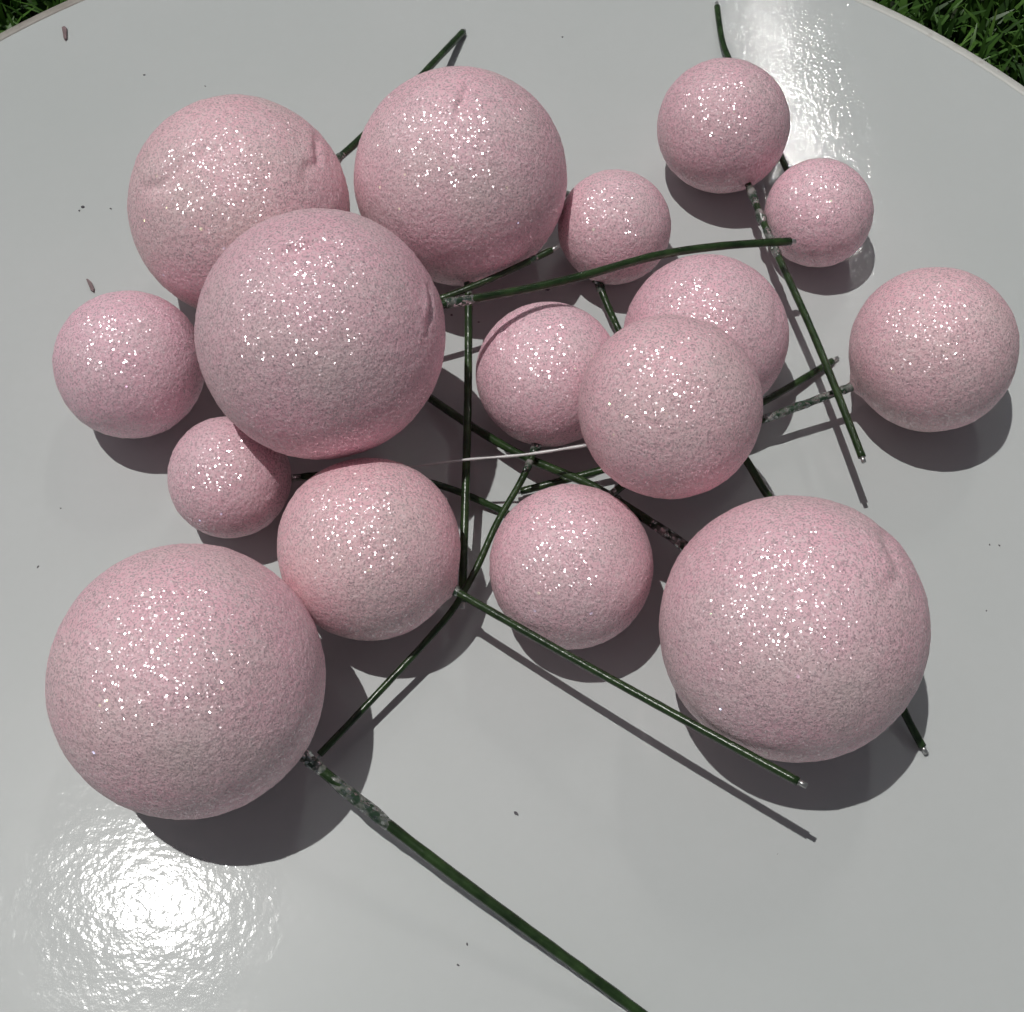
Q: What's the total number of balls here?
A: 16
